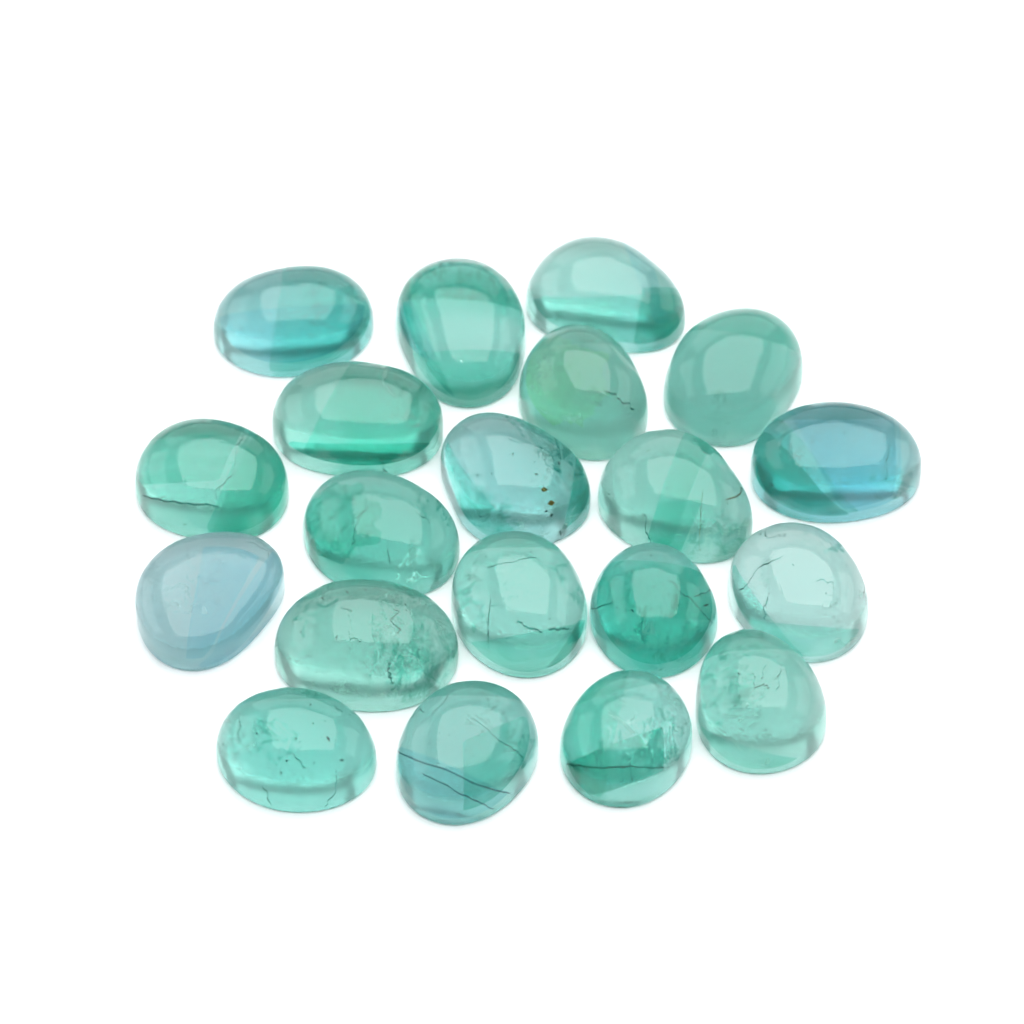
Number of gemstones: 20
